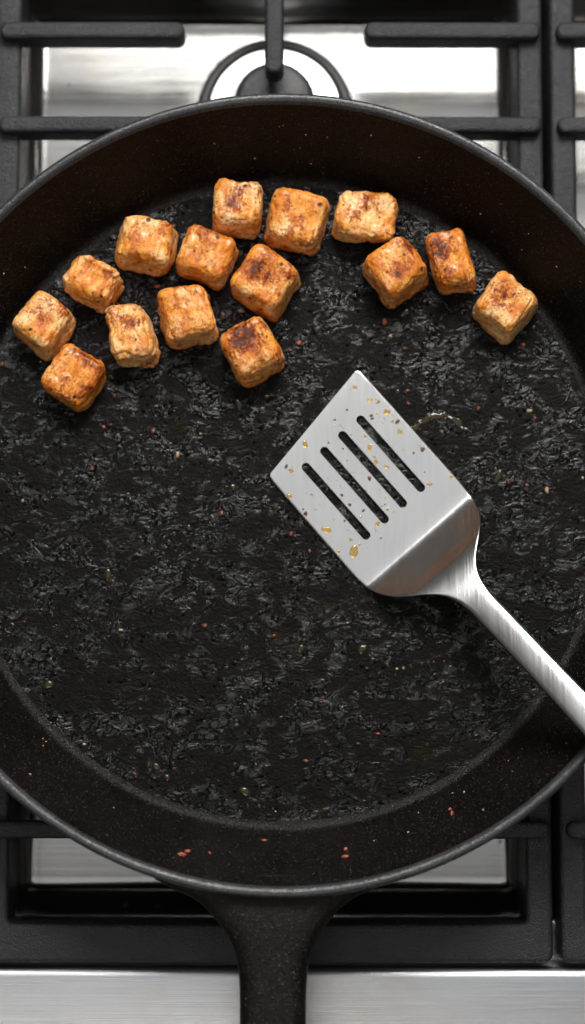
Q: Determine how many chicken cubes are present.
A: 15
